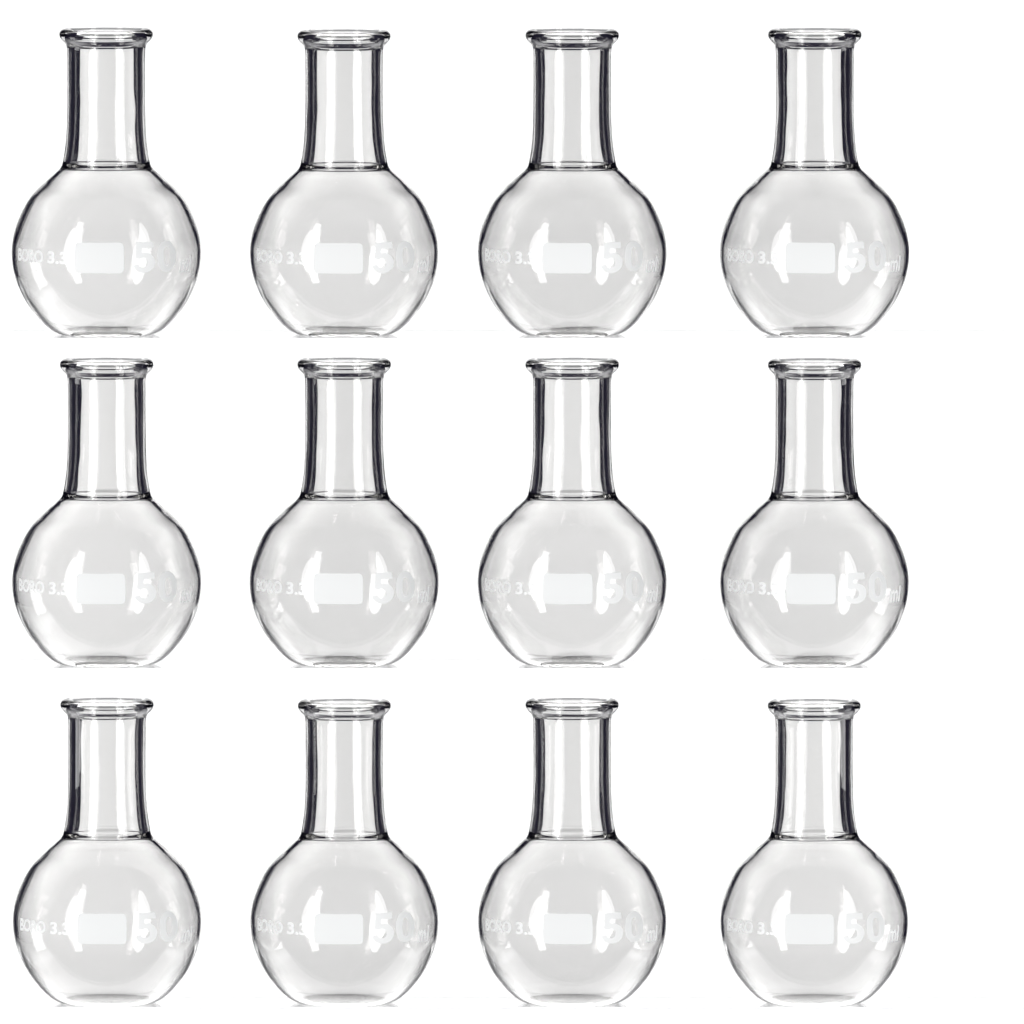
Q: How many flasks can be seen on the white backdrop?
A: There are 12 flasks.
